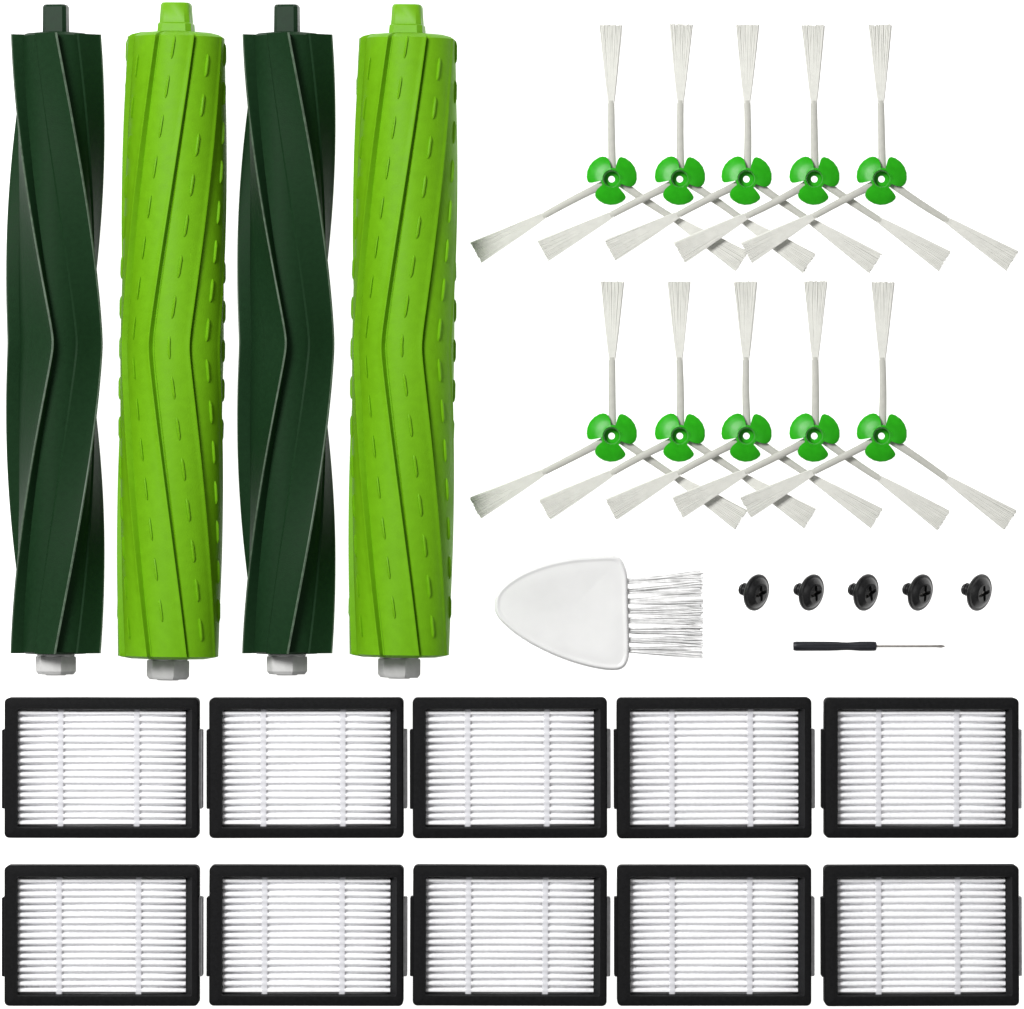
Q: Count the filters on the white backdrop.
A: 10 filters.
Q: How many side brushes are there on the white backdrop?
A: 10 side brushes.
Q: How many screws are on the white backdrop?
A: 5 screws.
